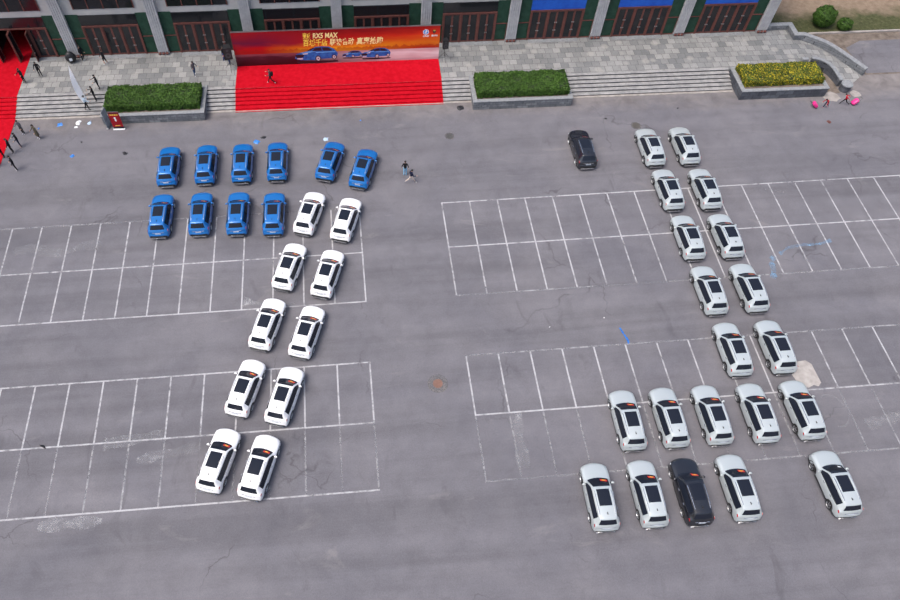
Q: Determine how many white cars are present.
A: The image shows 10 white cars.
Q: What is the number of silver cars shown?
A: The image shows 19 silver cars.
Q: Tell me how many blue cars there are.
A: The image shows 10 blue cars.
